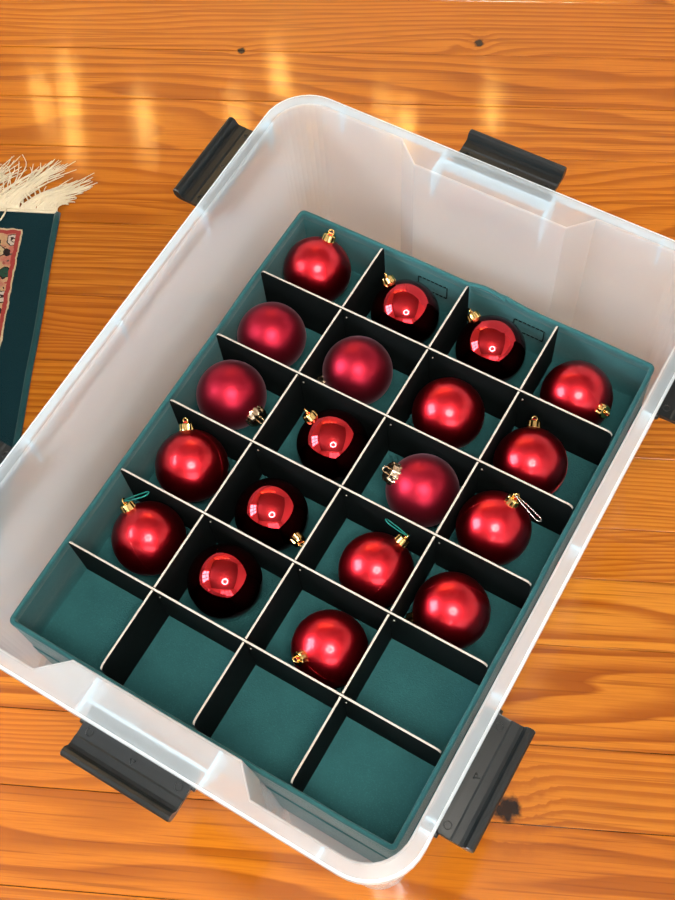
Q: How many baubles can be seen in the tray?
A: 19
